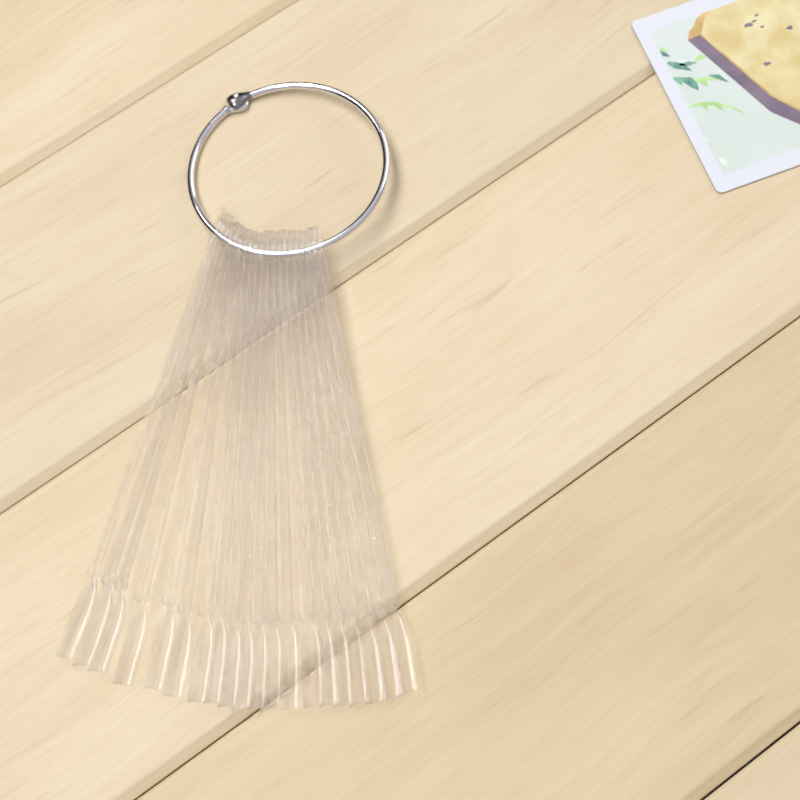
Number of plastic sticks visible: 20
